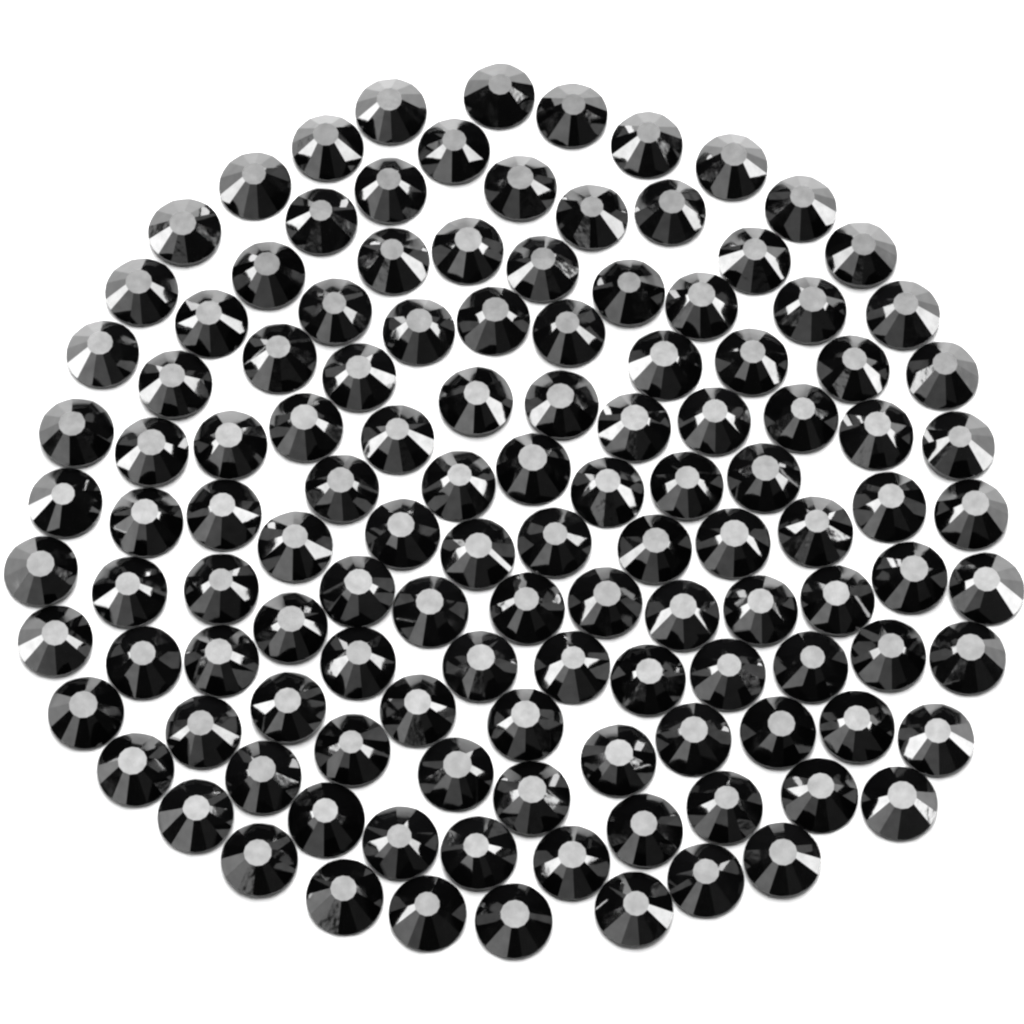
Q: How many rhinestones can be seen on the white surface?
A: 124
